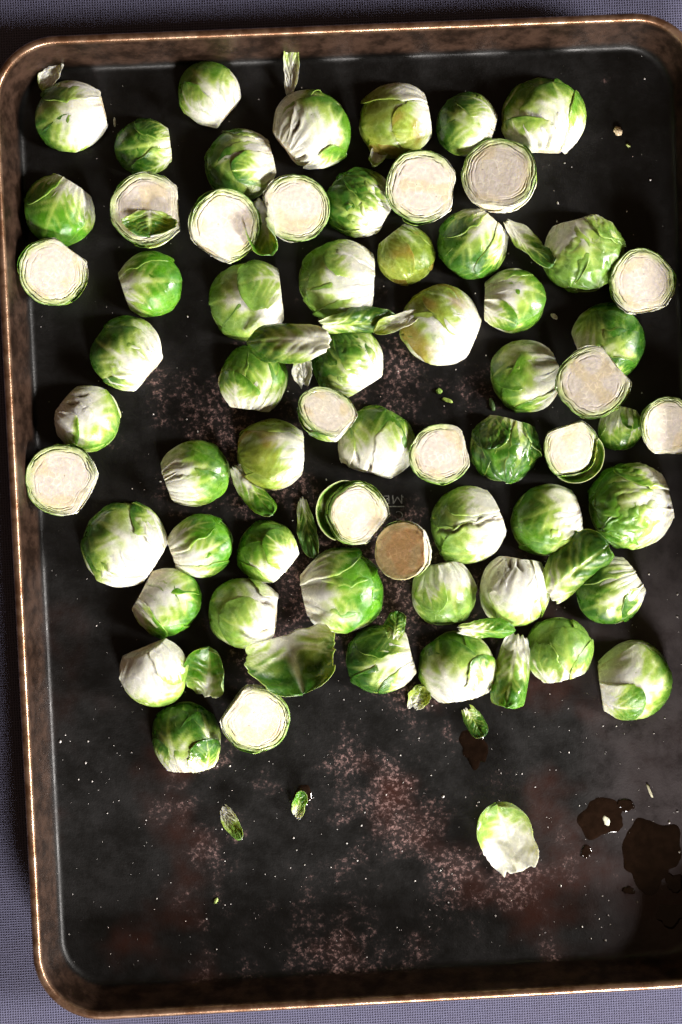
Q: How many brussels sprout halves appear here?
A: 63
